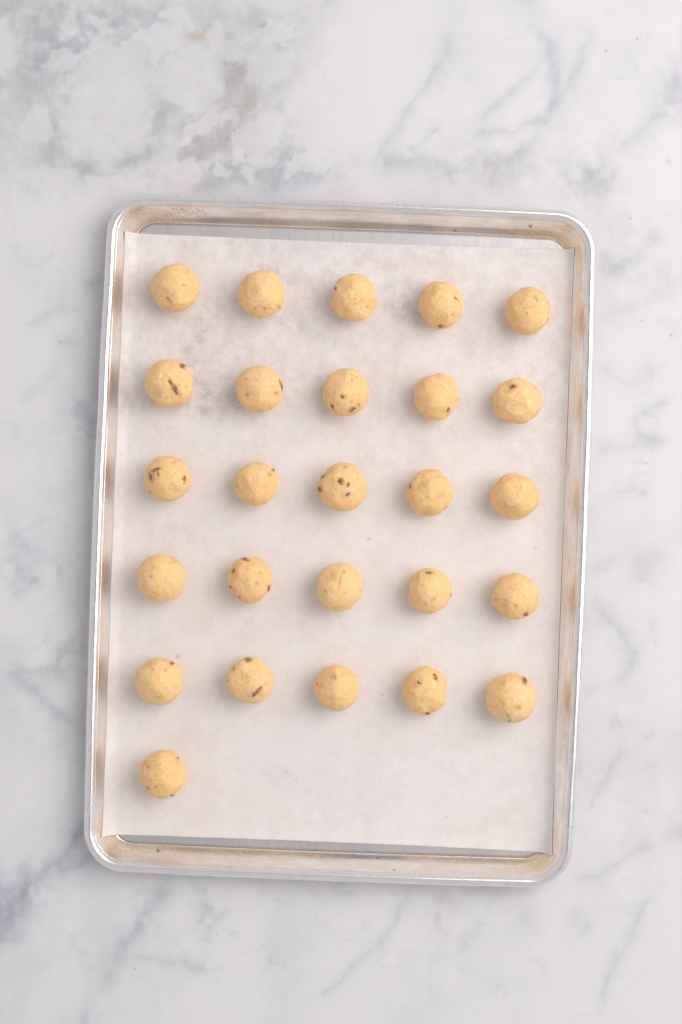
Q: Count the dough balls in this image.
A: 26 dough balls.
